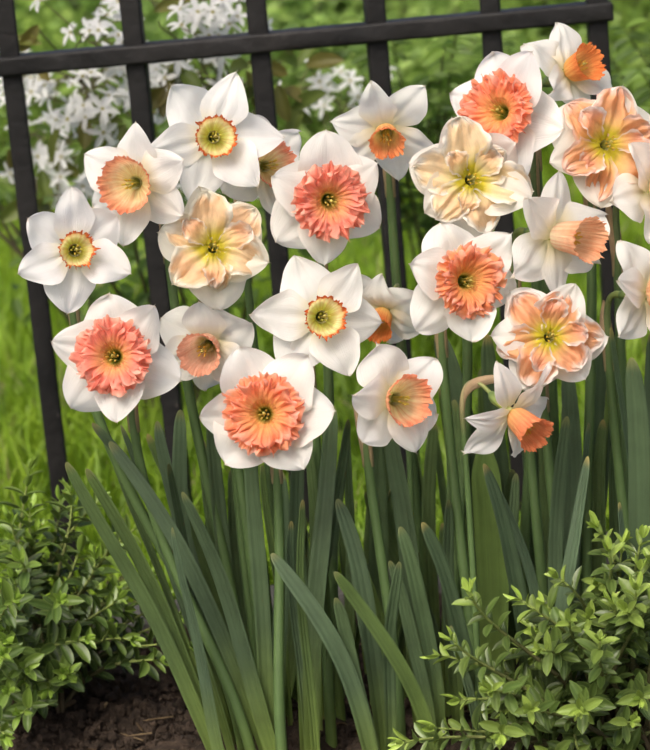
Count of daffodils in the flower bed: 23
